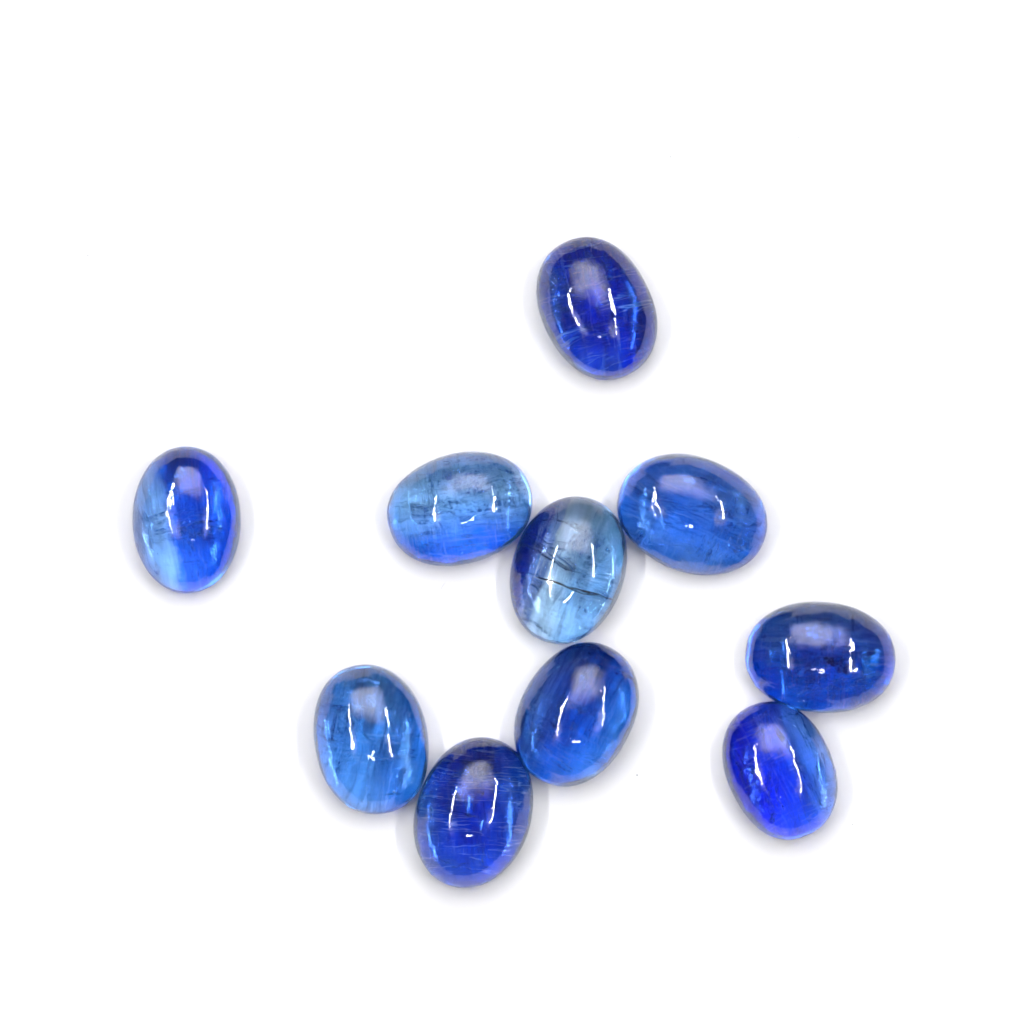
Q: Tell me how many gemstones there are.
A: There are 10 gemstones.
